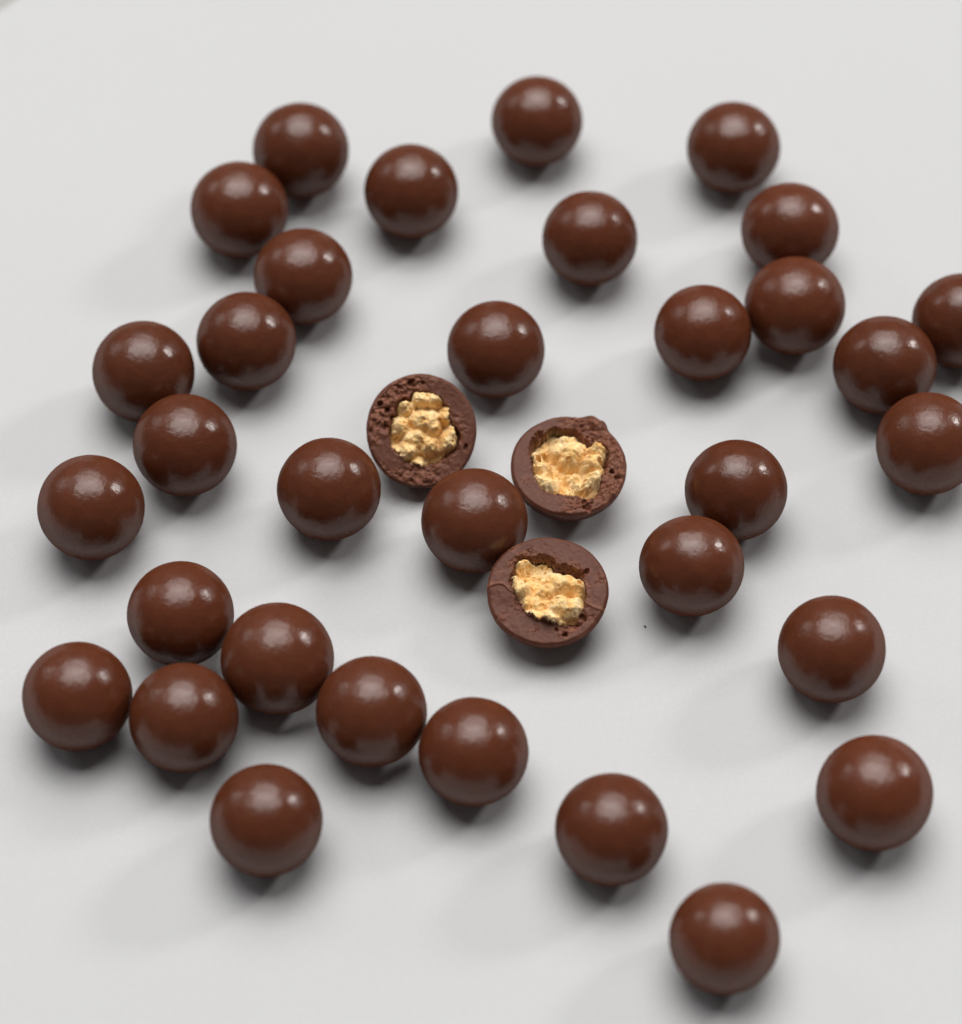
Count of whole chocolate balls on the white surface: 33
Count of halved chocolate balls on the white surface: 3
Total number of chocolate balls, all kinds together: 36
